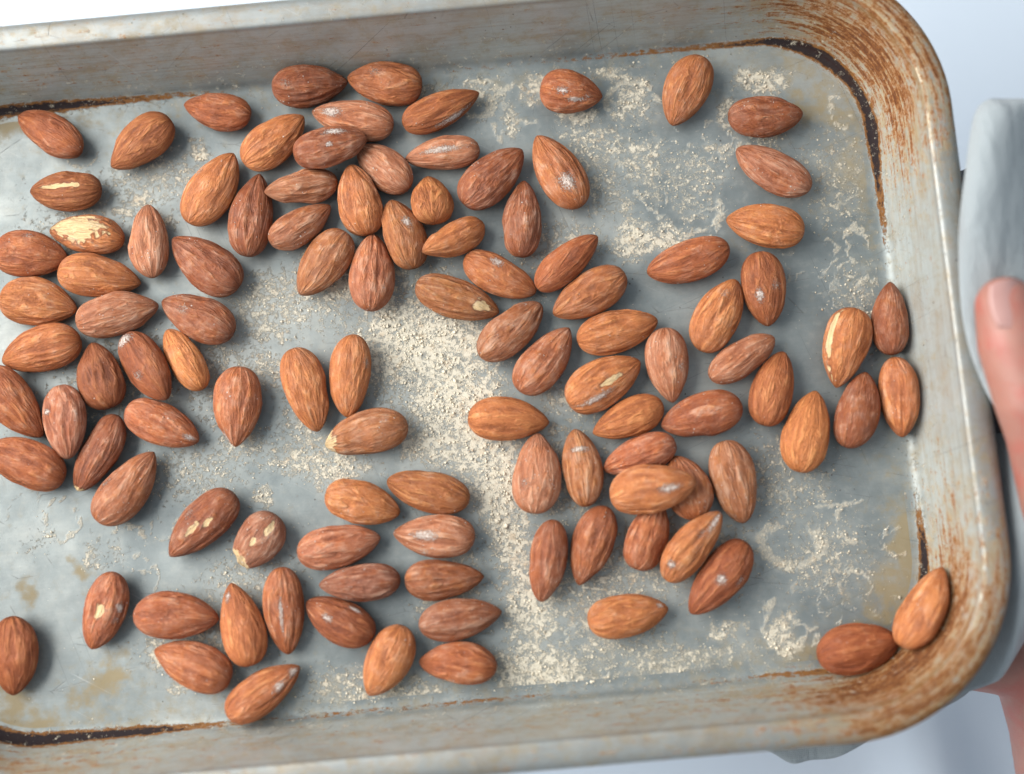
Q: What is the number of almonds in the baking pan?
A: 107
